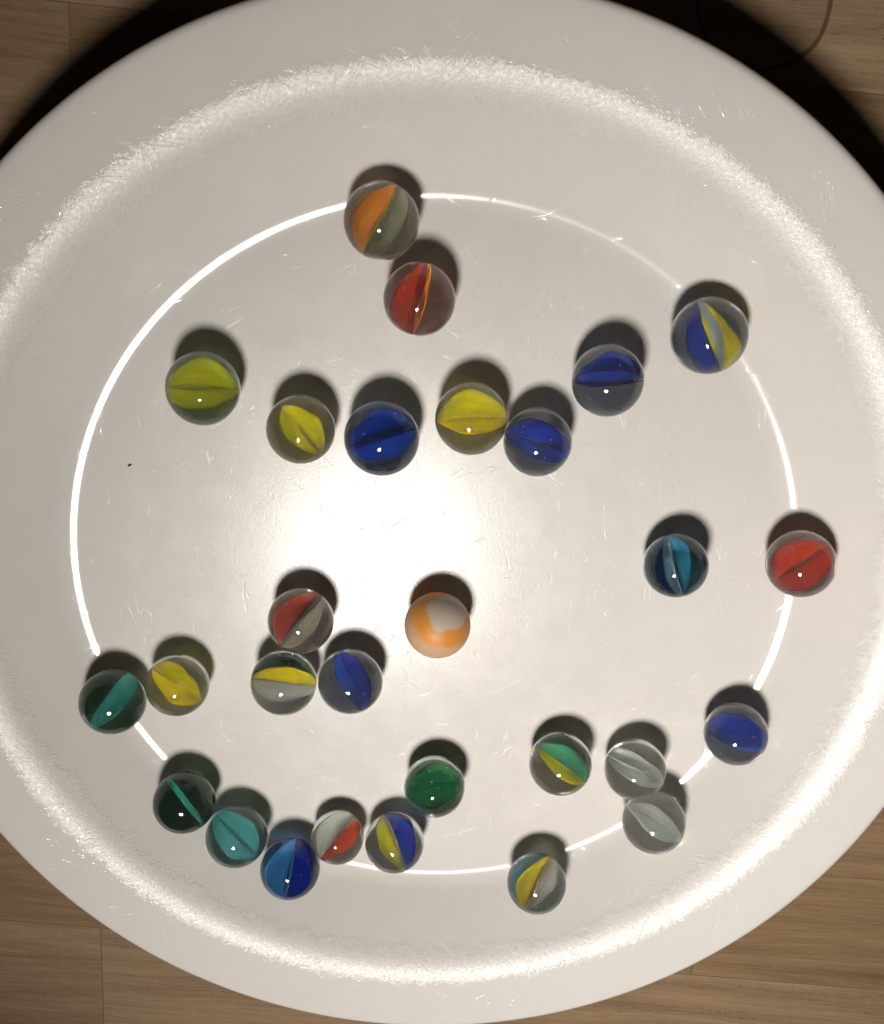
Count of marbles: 28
